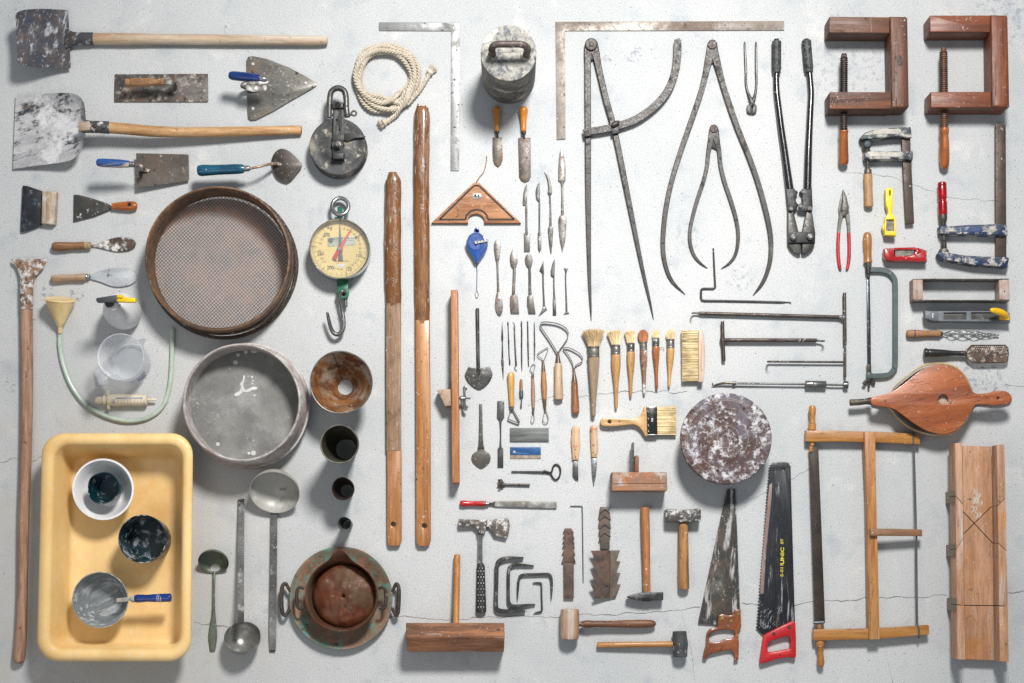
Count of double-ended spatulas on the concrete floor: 11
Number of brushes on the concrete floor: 8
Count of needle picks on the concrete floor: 6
